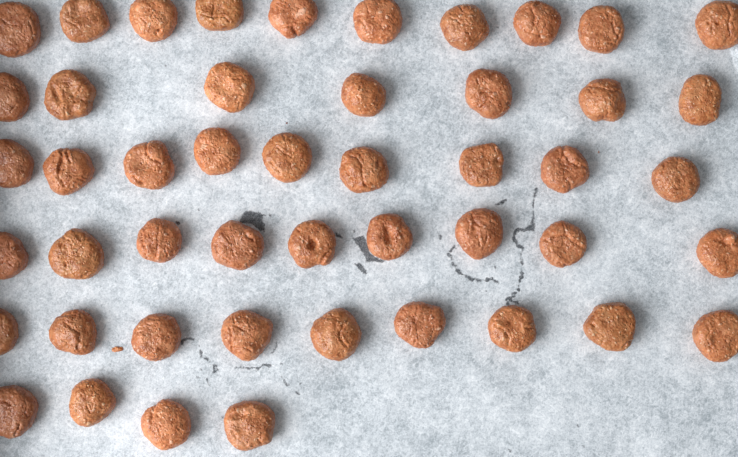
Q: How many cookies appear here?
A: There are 48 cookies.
